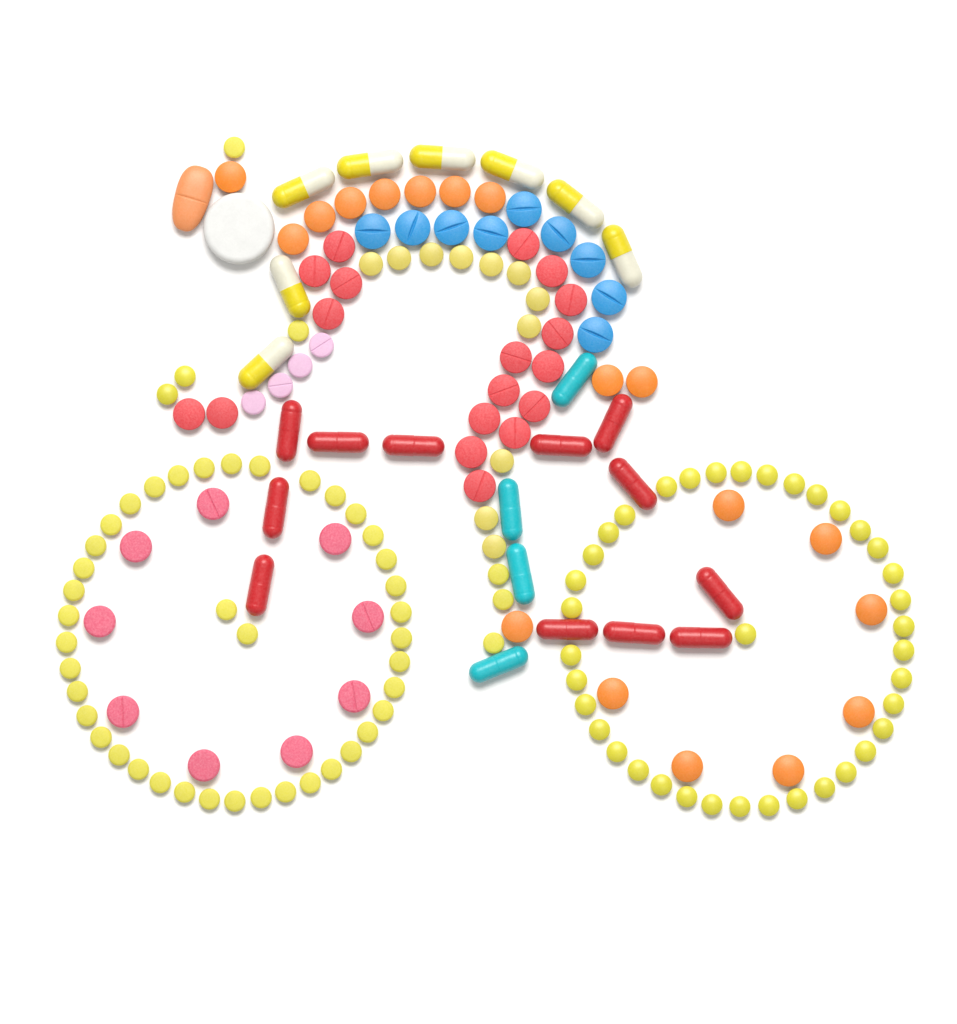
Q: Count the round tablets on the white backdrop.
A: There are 156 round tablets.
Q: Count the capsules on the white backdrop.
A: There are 24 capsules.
